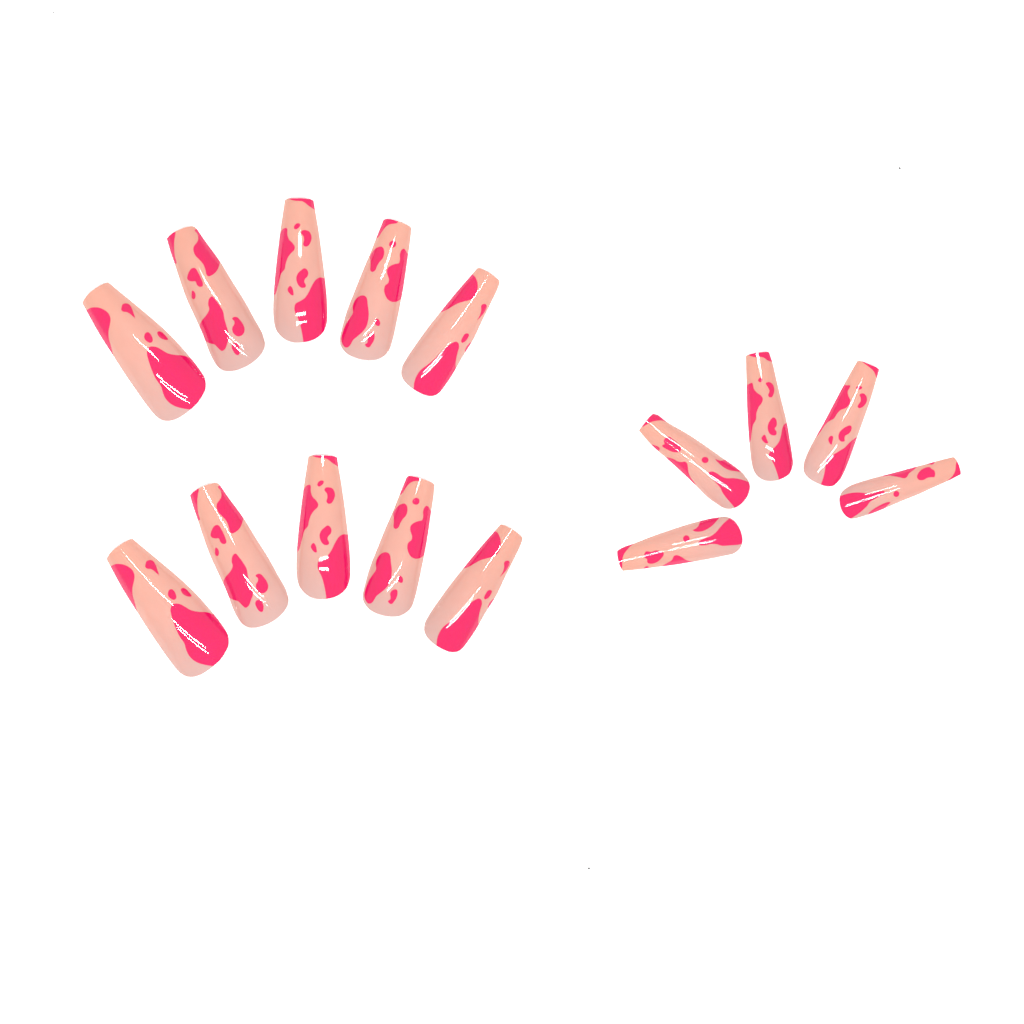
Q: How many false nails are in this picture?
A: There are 15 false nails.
